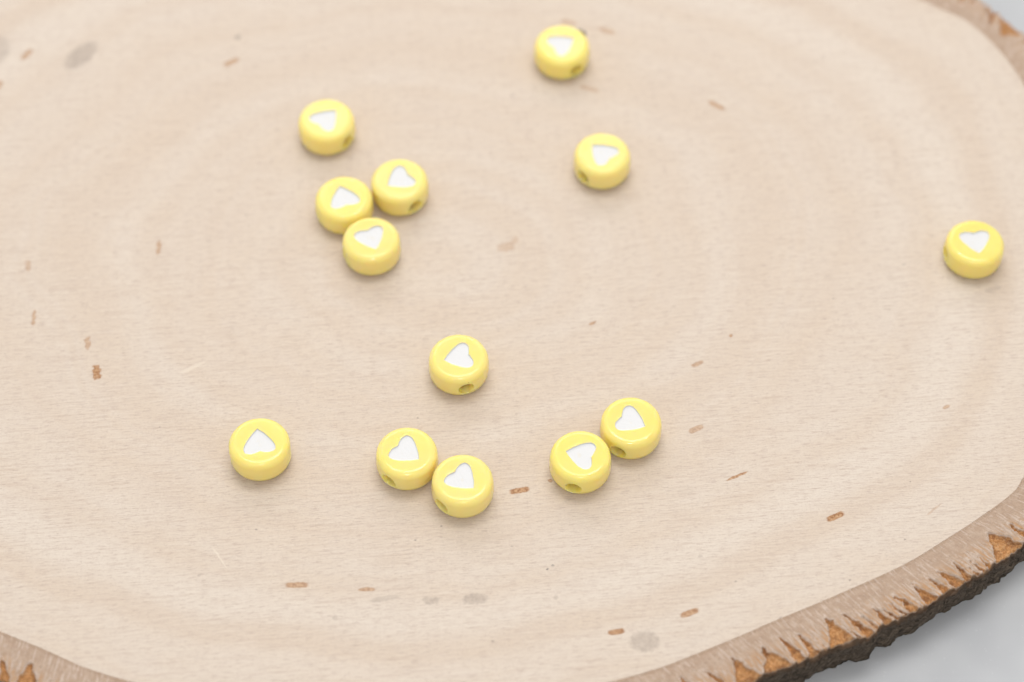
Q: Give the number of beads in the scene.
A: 13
